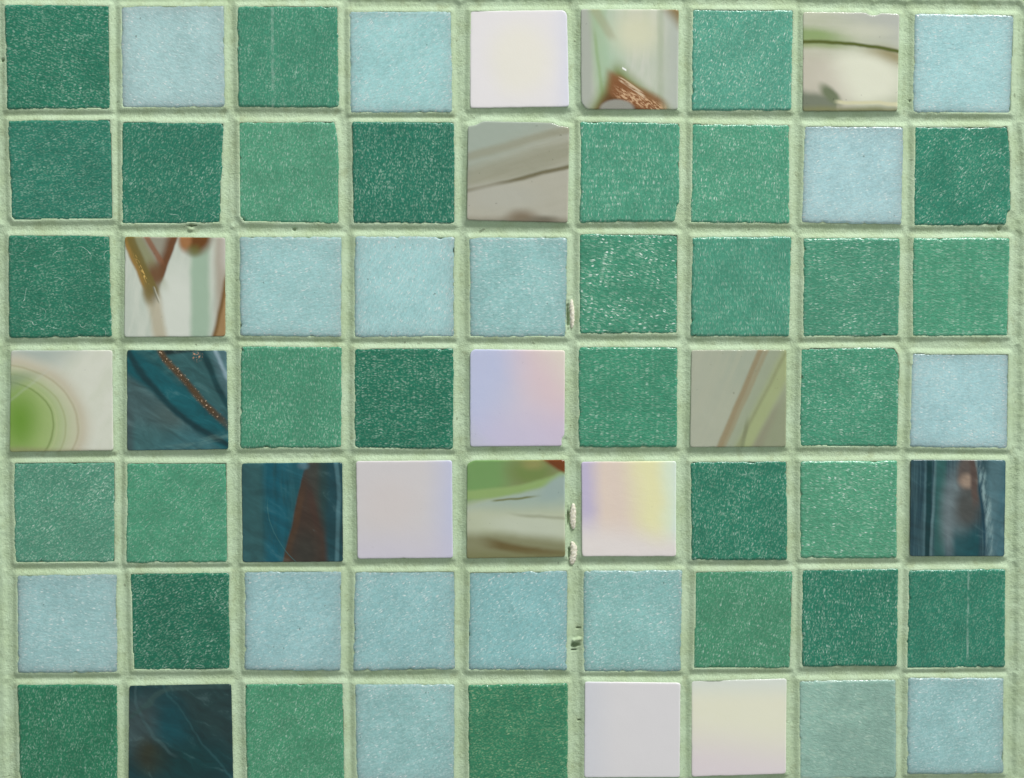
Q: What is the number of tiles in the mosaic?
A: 63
